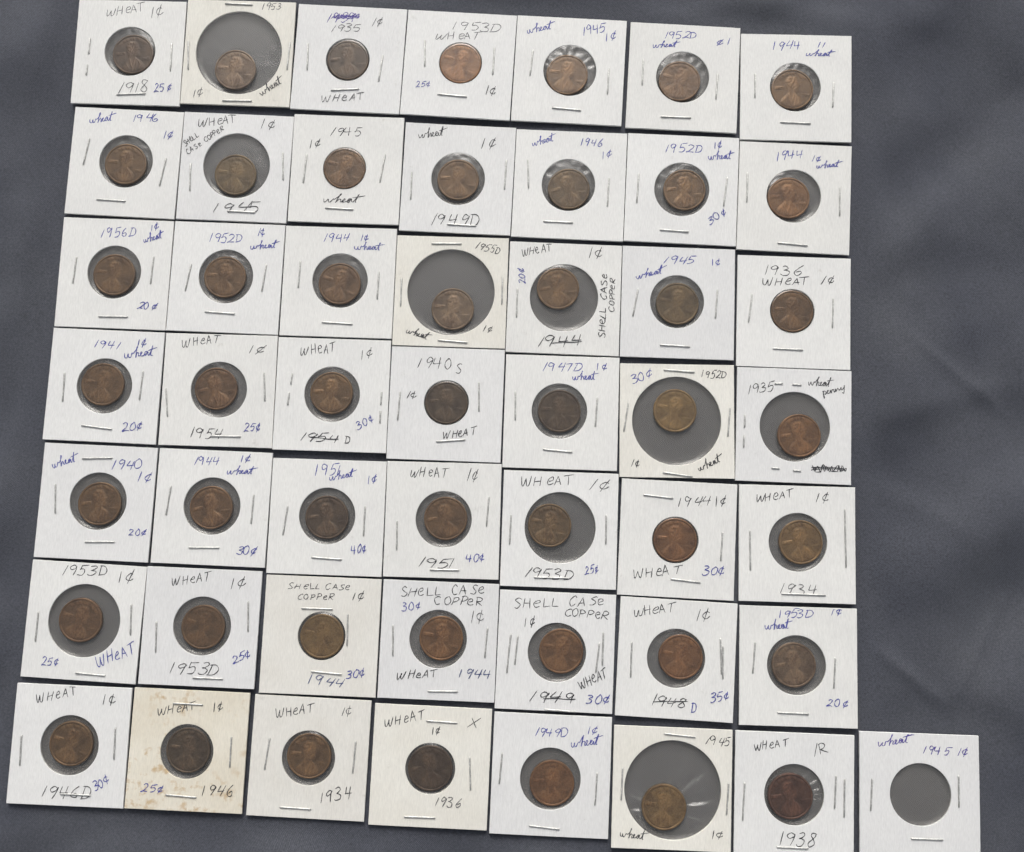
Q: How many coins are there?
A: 49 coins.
